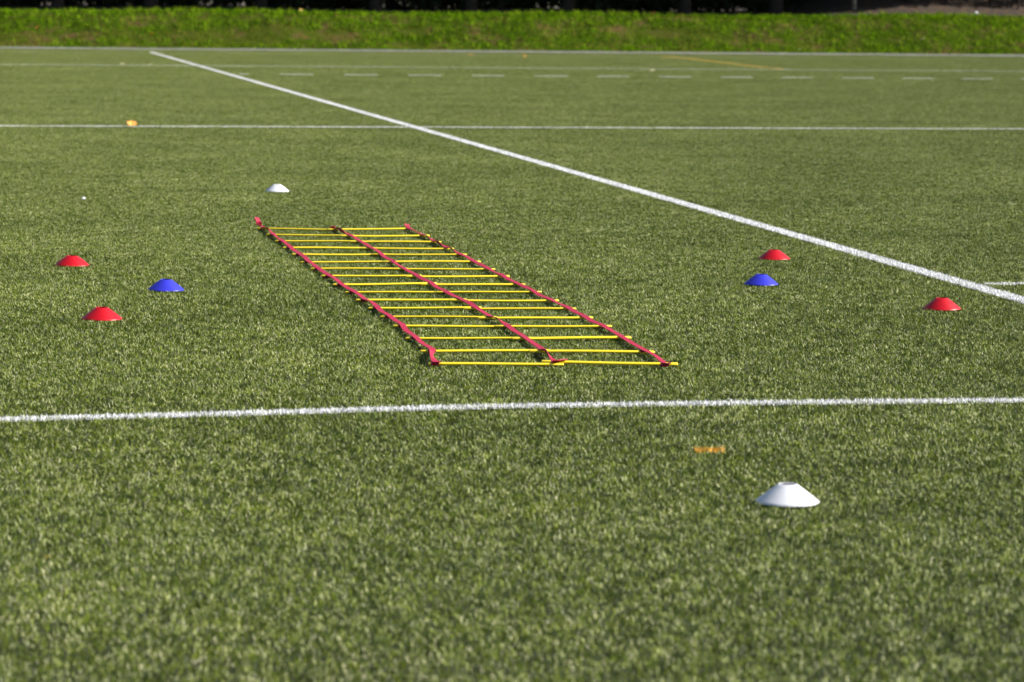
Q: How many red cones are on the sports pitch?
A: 4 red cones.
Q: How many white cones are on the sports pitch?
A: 2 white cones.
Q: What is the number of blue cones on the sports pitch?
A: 2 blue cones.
